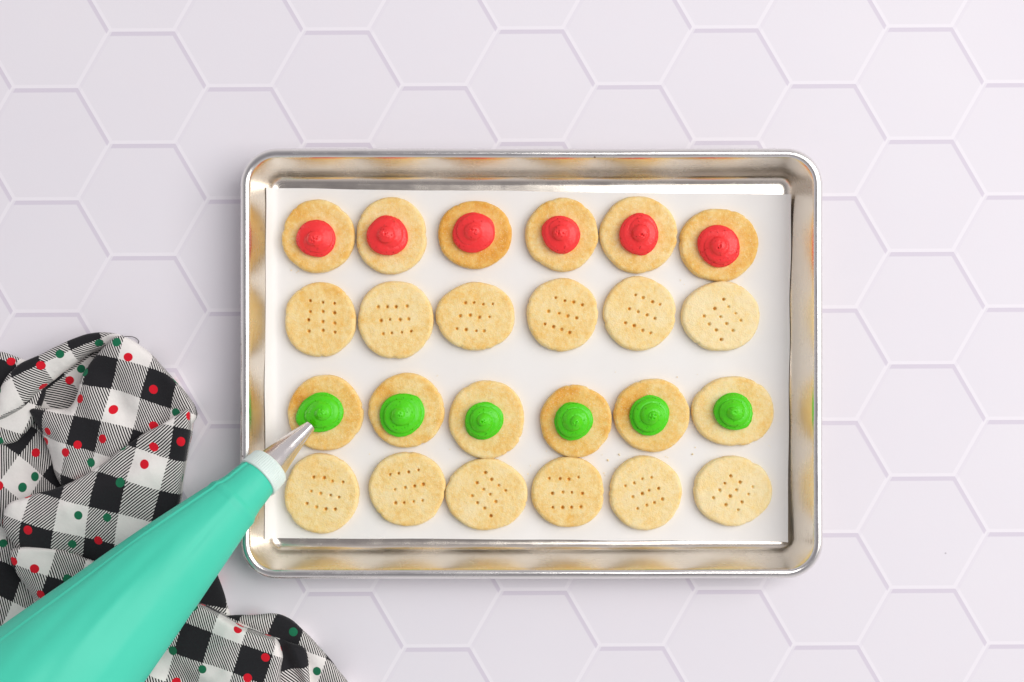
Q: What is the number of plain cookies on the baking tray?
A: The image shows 12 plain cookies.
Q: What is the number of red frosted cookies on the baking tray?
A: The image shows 6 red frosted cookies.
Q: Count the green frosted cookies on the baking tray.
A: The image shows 6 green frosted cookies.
